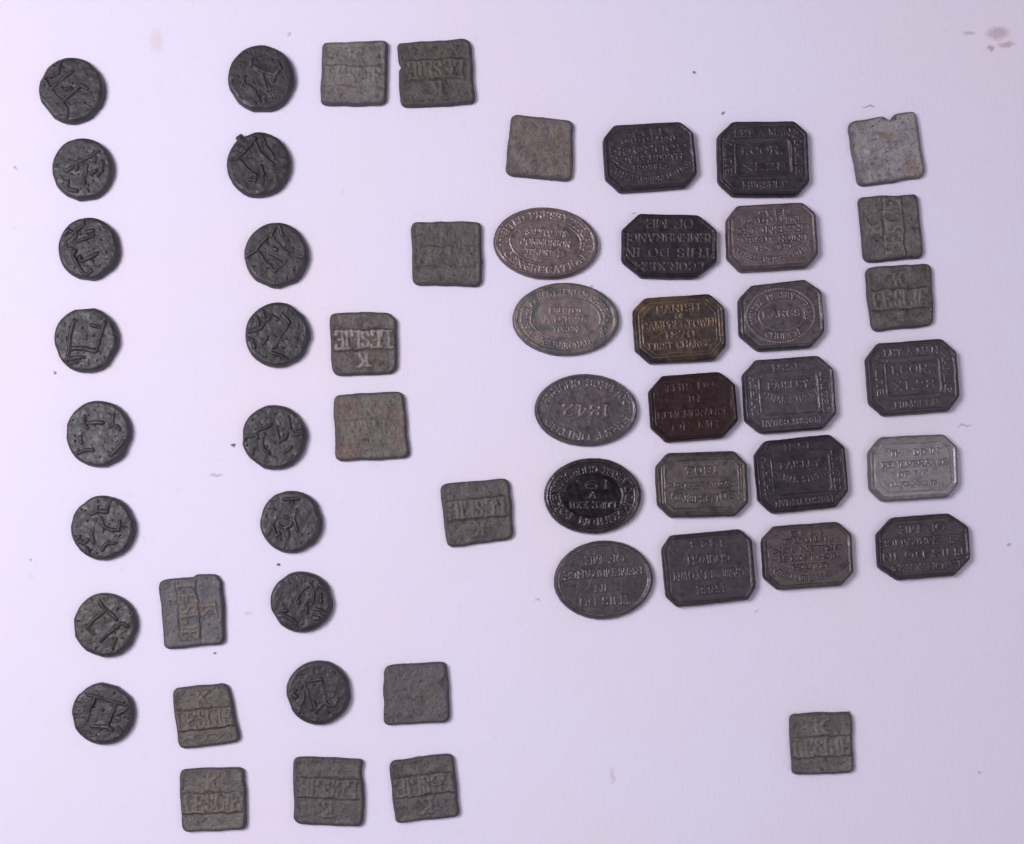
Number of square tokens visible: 17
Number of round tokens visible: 16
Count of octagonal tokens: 15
